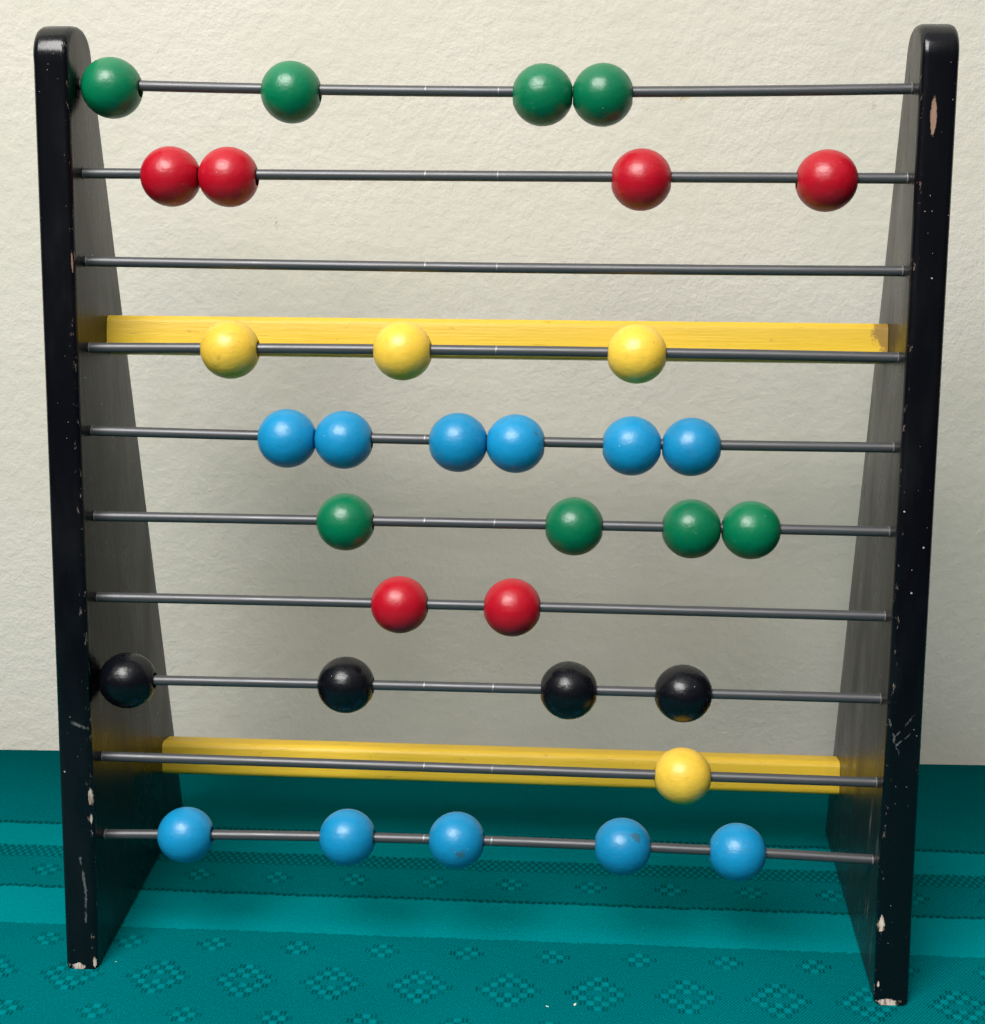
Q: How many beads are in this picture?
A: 33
